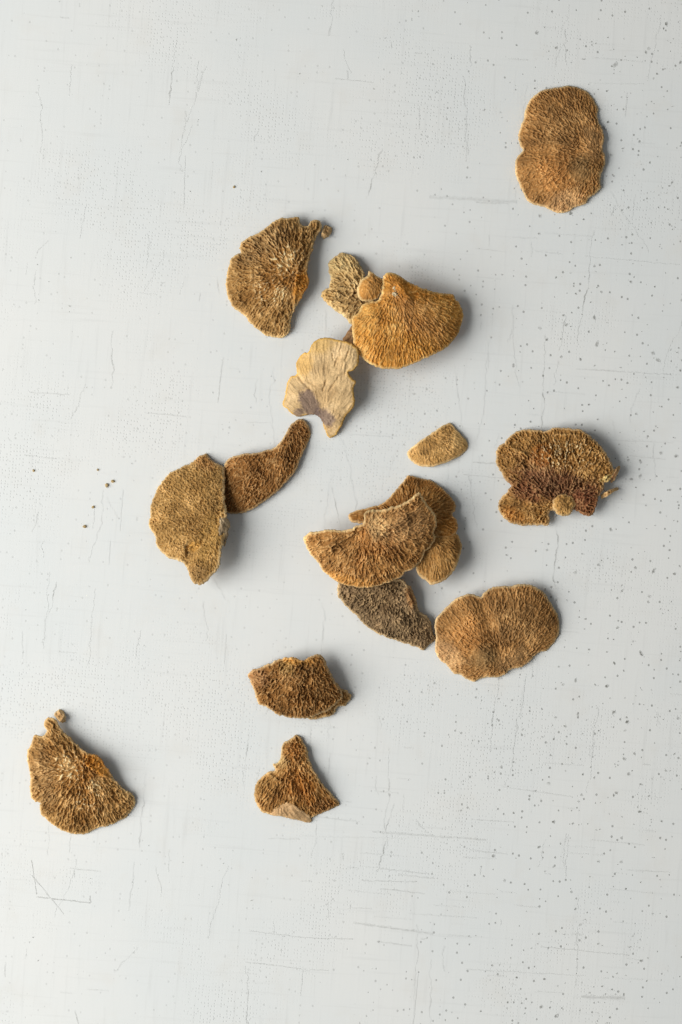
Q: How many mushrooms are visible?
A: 16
